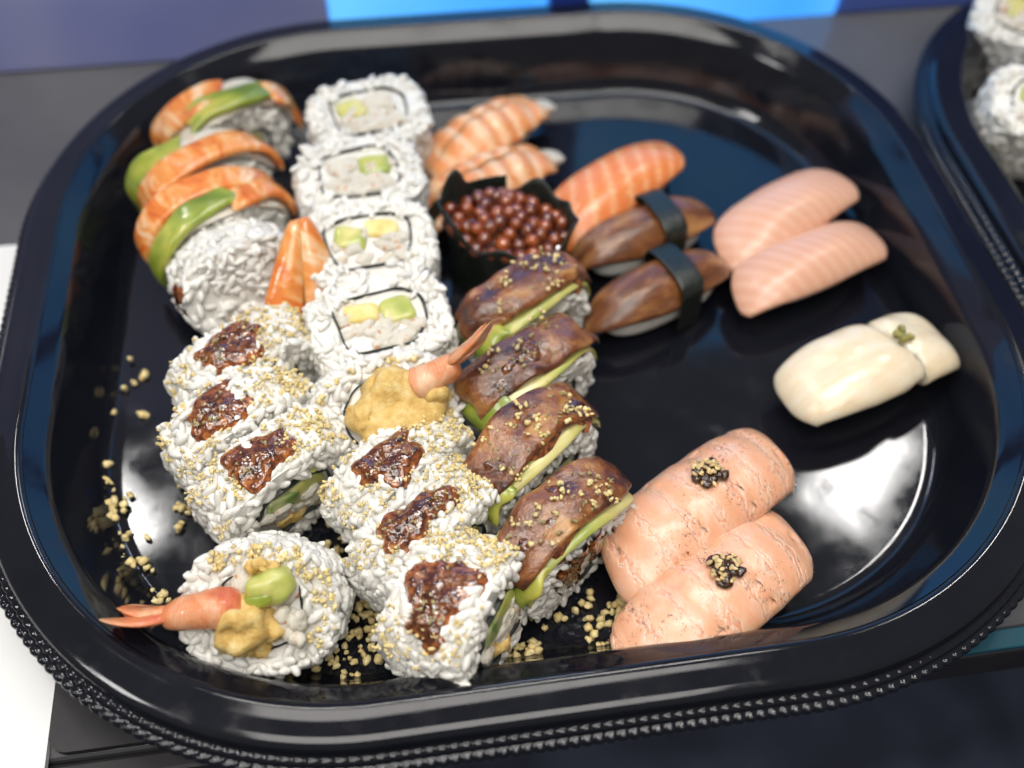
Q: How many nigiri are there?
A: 10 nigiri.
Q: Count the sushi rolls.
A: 22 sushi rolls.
